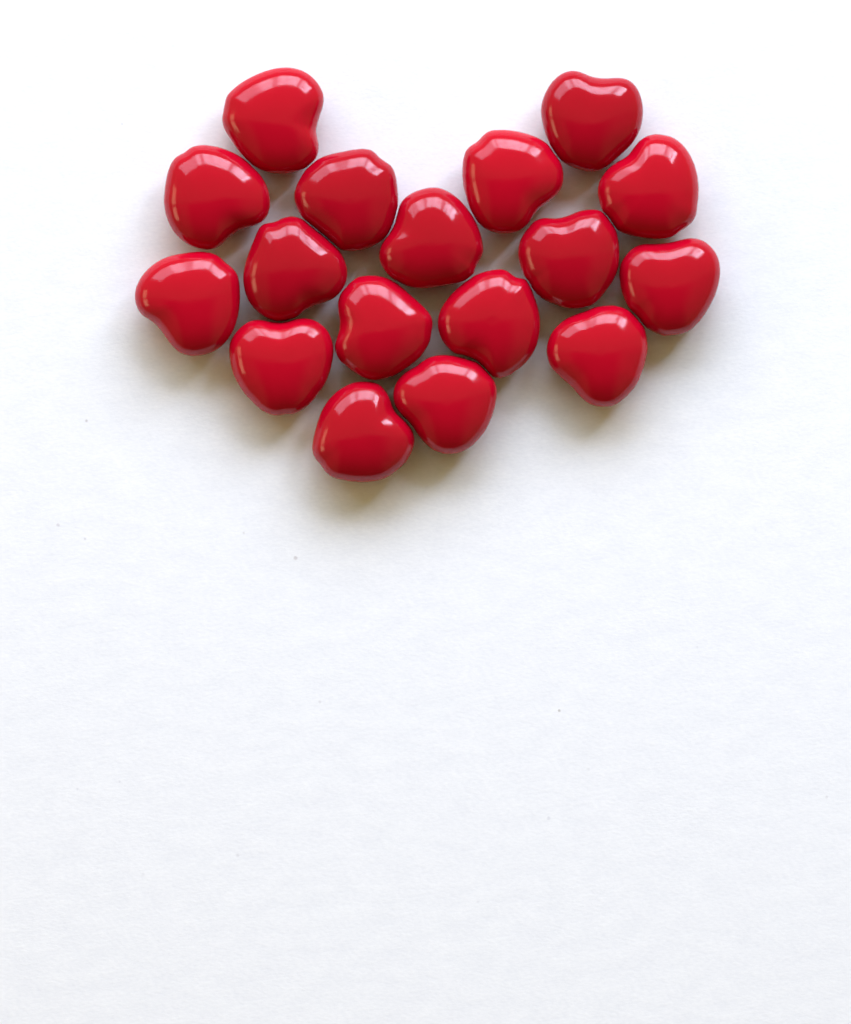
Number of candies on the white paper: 17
